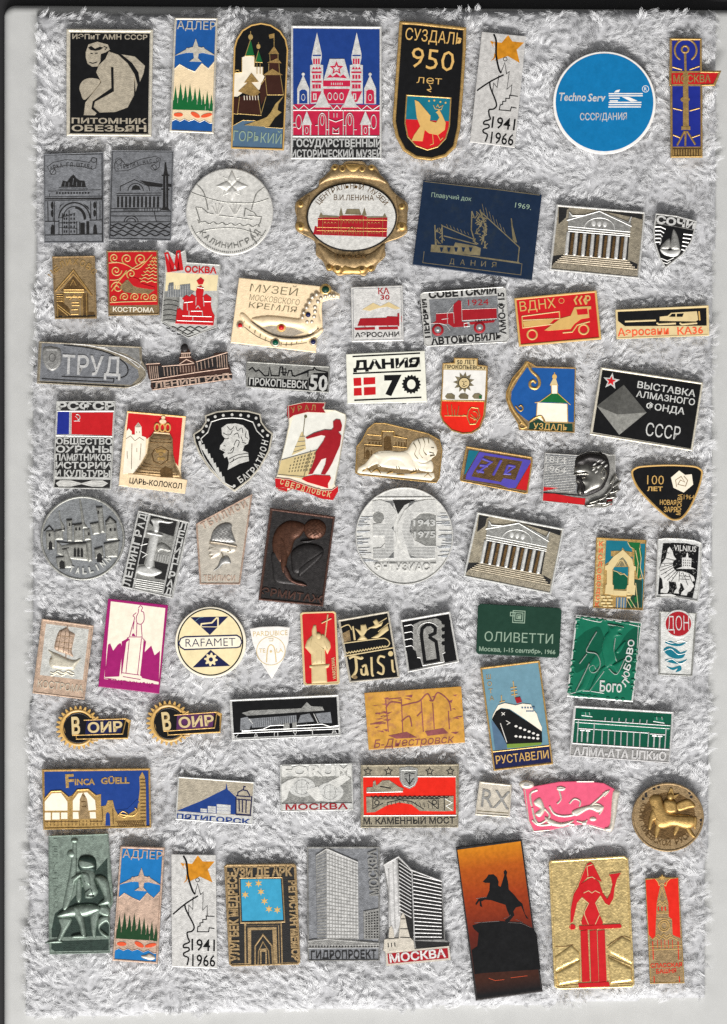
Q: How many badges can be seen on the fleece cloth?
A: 78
